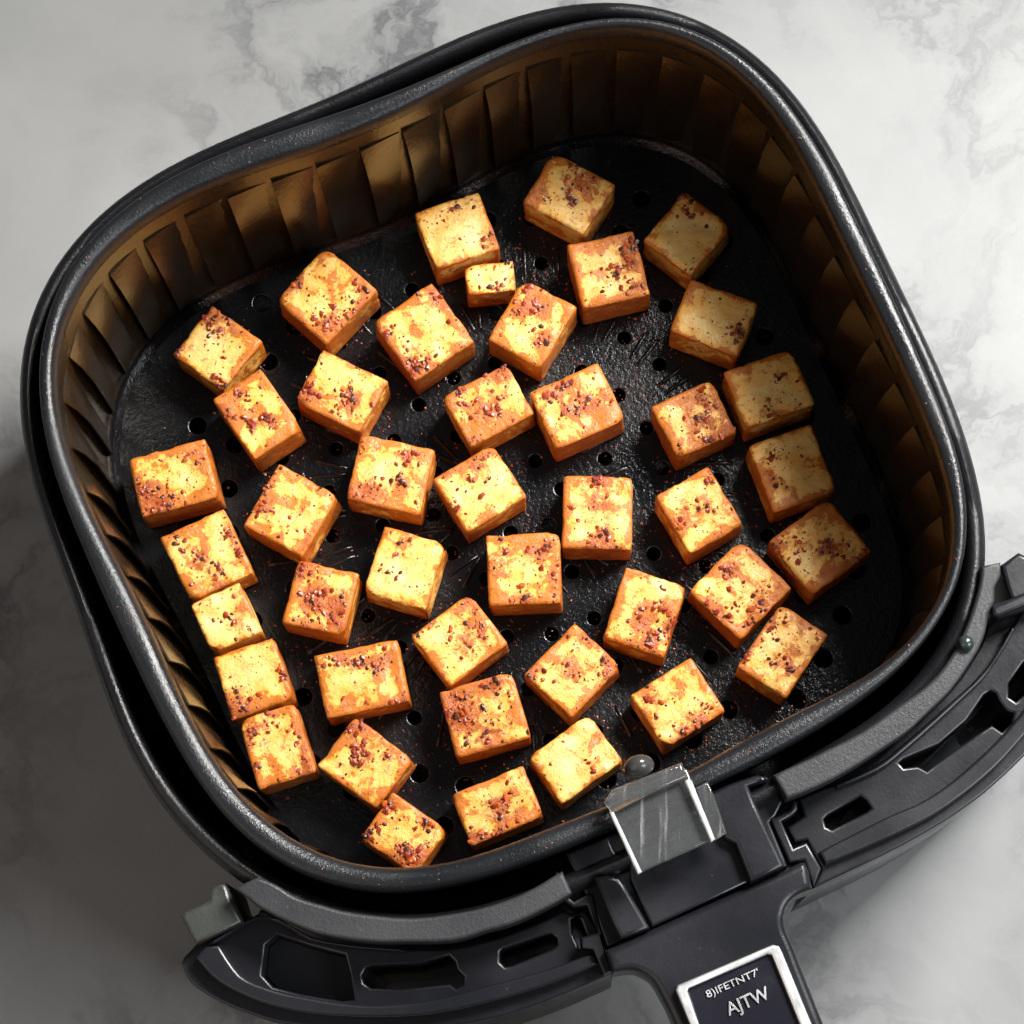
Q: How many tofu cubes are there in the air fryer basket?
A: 43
